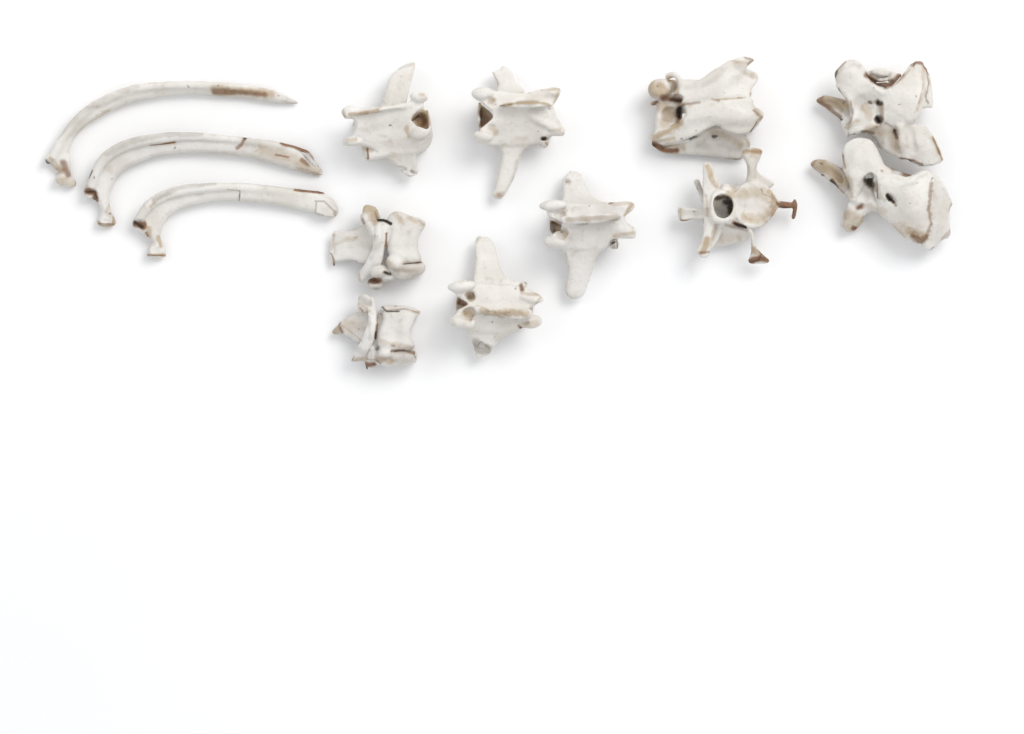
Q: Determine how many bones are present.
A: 13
